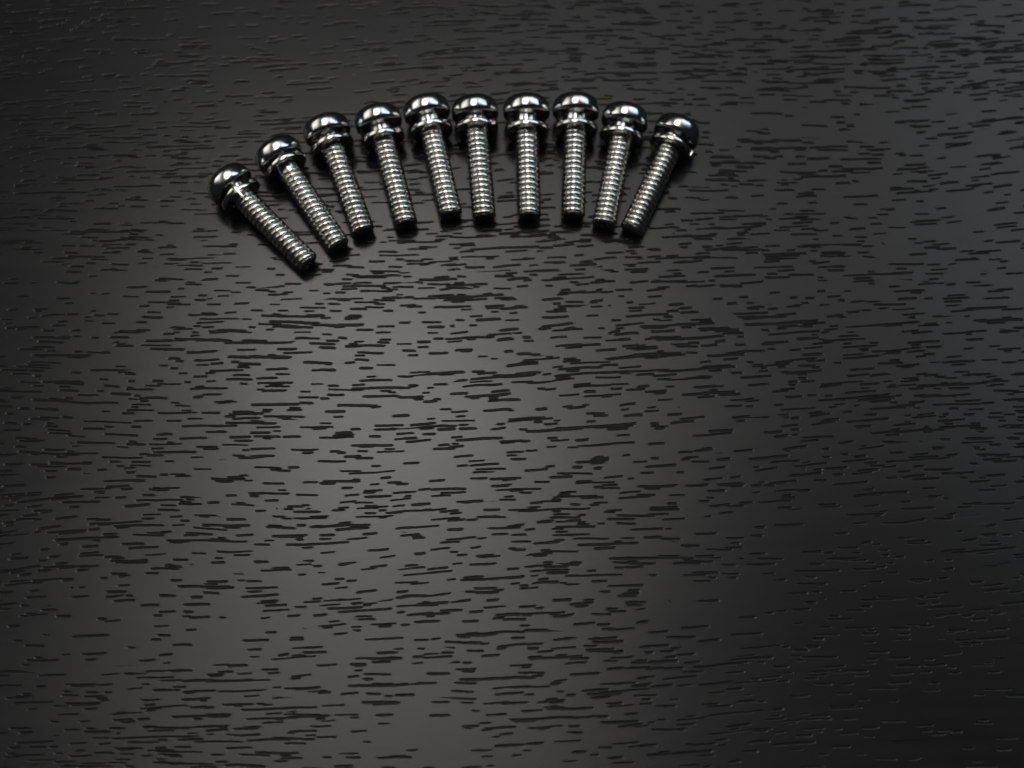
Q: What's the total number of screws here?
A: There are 10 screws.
